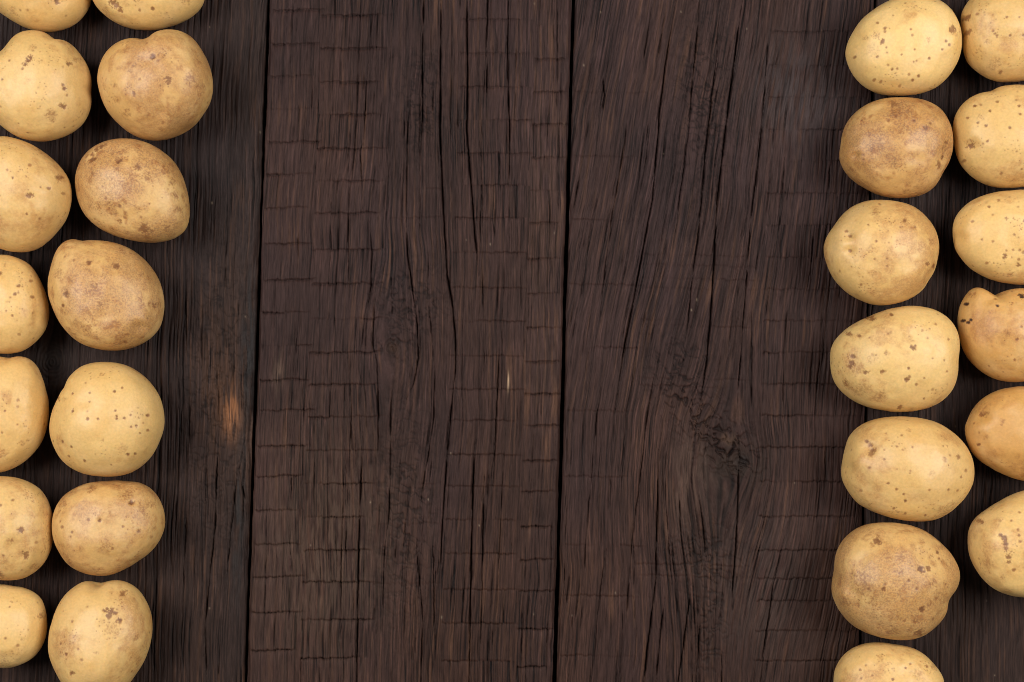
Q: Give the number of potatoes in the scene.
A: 27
